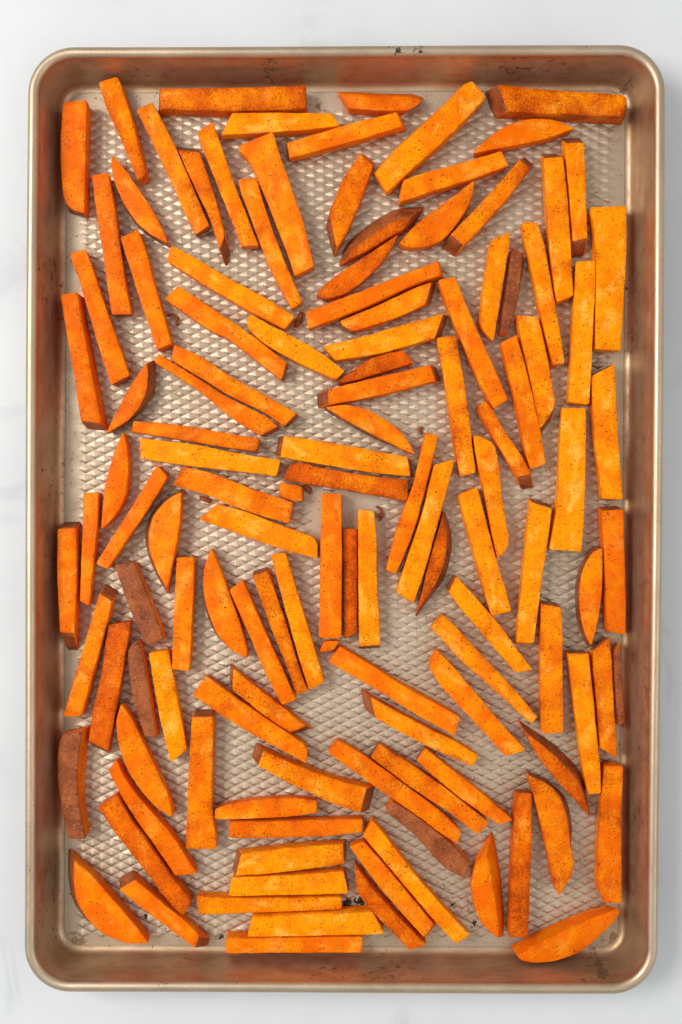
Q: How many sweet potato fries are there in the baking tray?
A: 124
